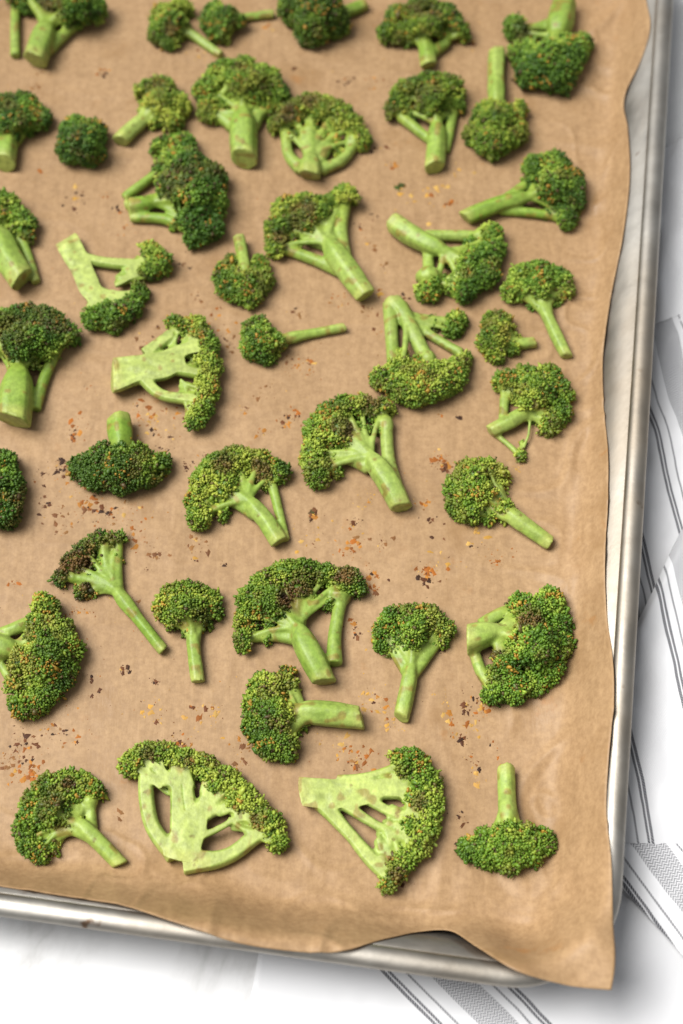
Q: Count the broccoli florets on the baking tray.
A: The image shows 43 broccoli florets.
